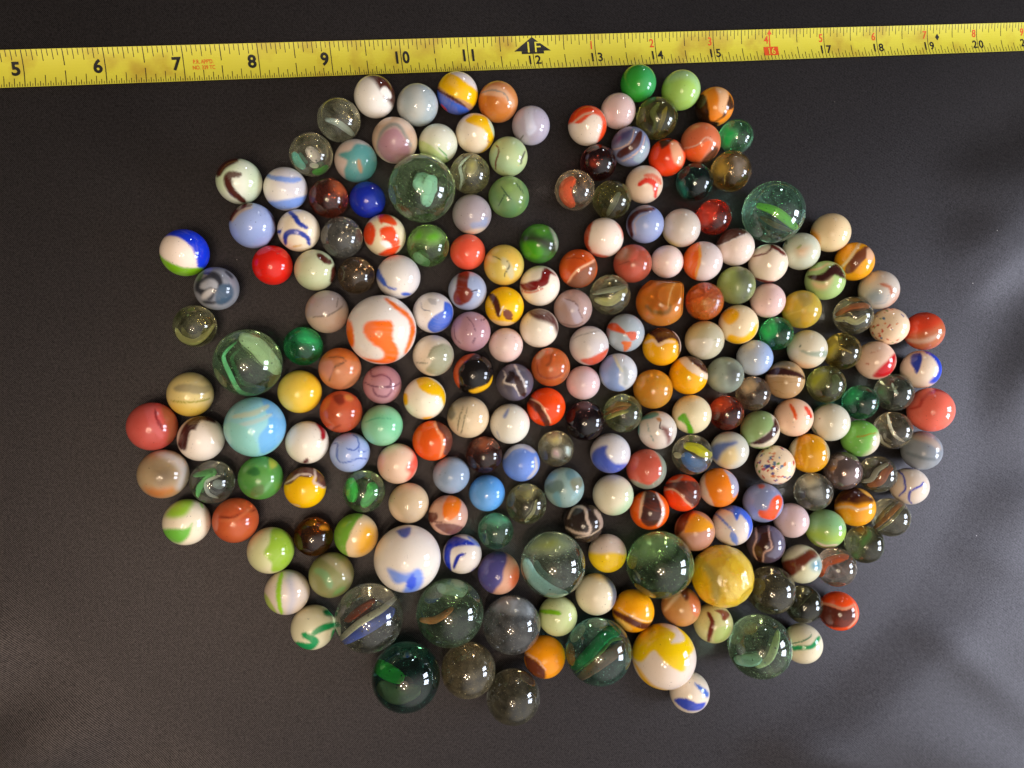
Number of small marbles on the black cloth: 198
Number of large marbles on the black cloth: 20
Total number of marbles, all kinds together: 218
